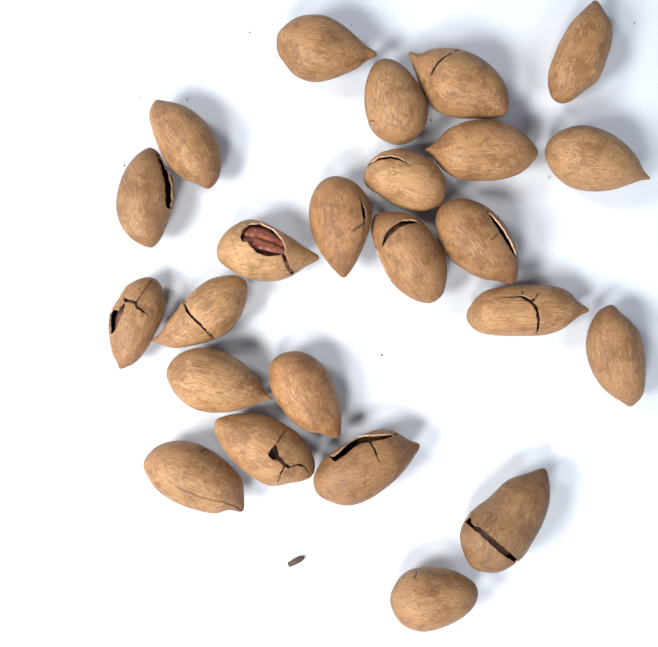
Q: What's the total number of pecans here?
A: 24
